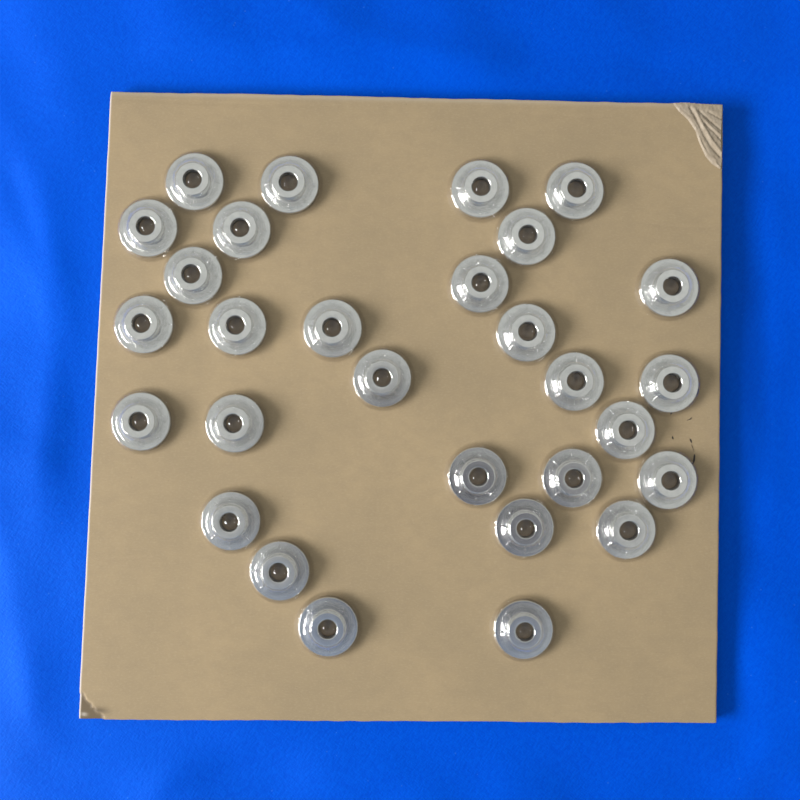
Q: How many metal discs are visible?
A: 29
